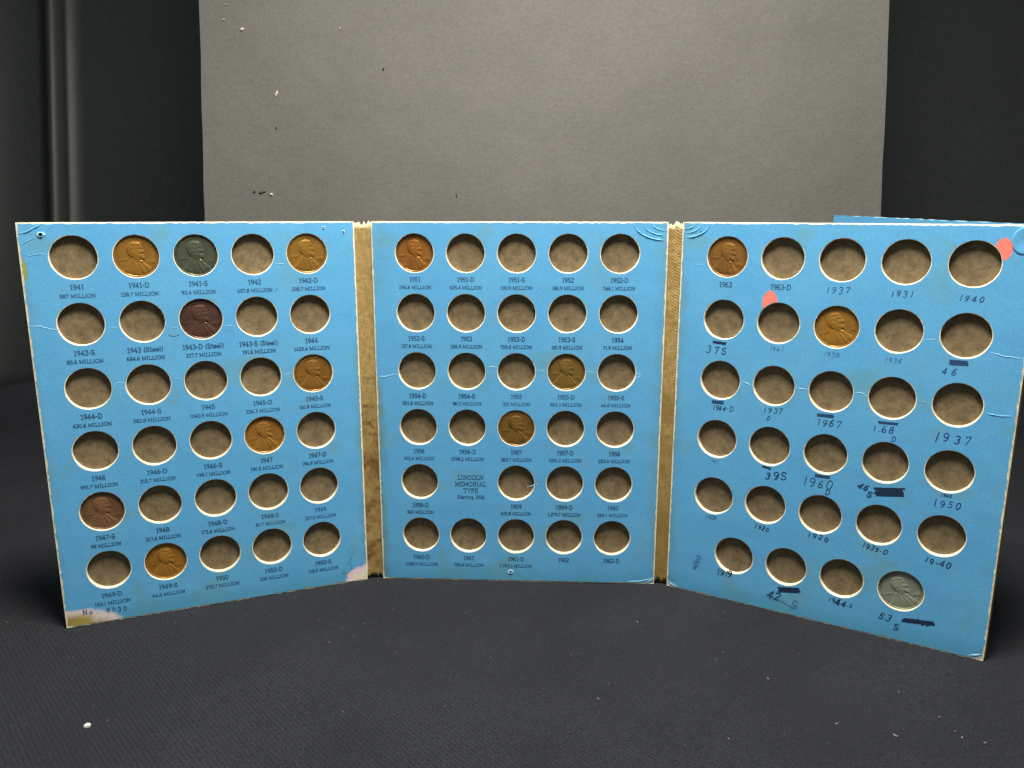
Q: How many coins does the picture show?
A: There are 14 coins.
